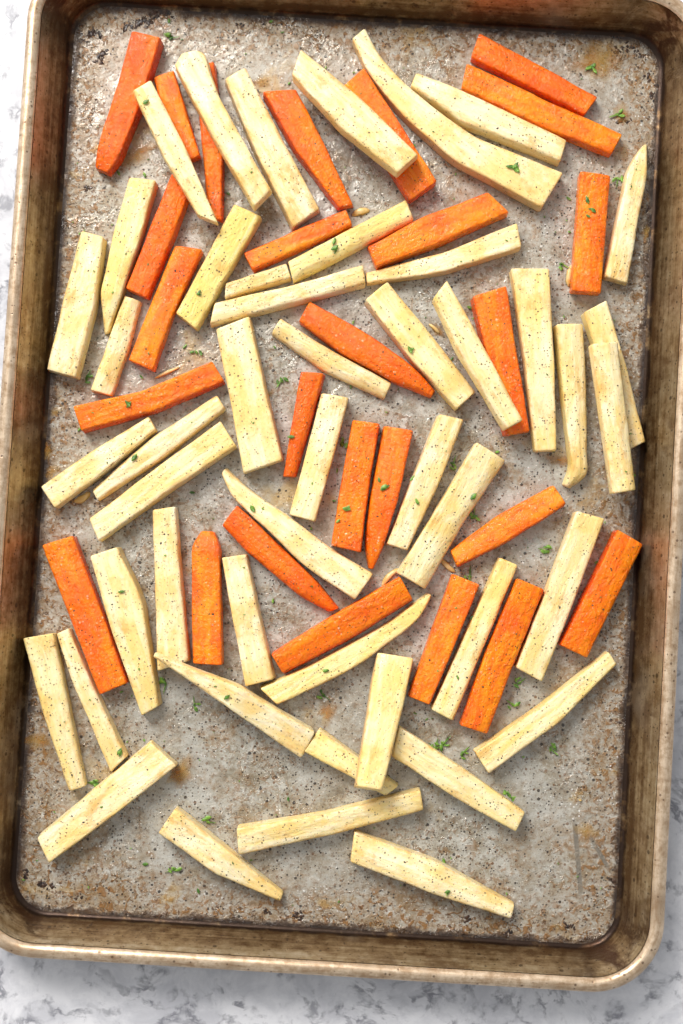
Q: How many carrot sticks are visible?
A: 26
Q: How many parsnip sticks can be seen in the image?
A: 47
